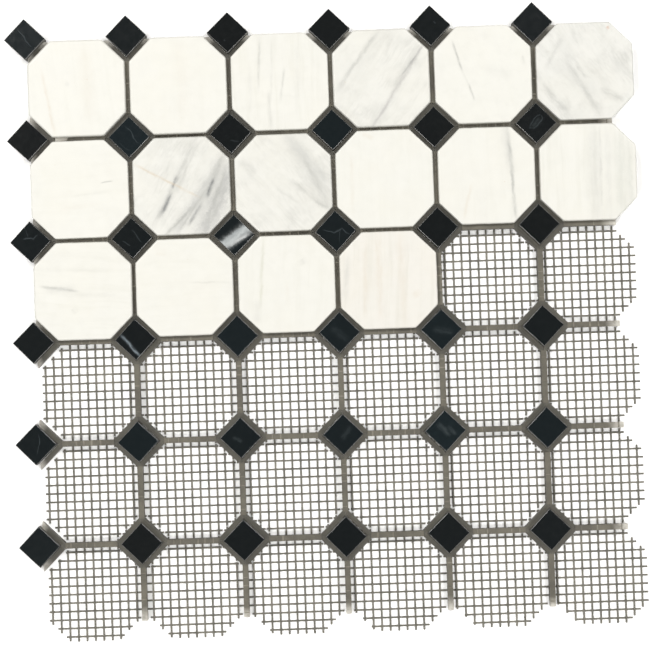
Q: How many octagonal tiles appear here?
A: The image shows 16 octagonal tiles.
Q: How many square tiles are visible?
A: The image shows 36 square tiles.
